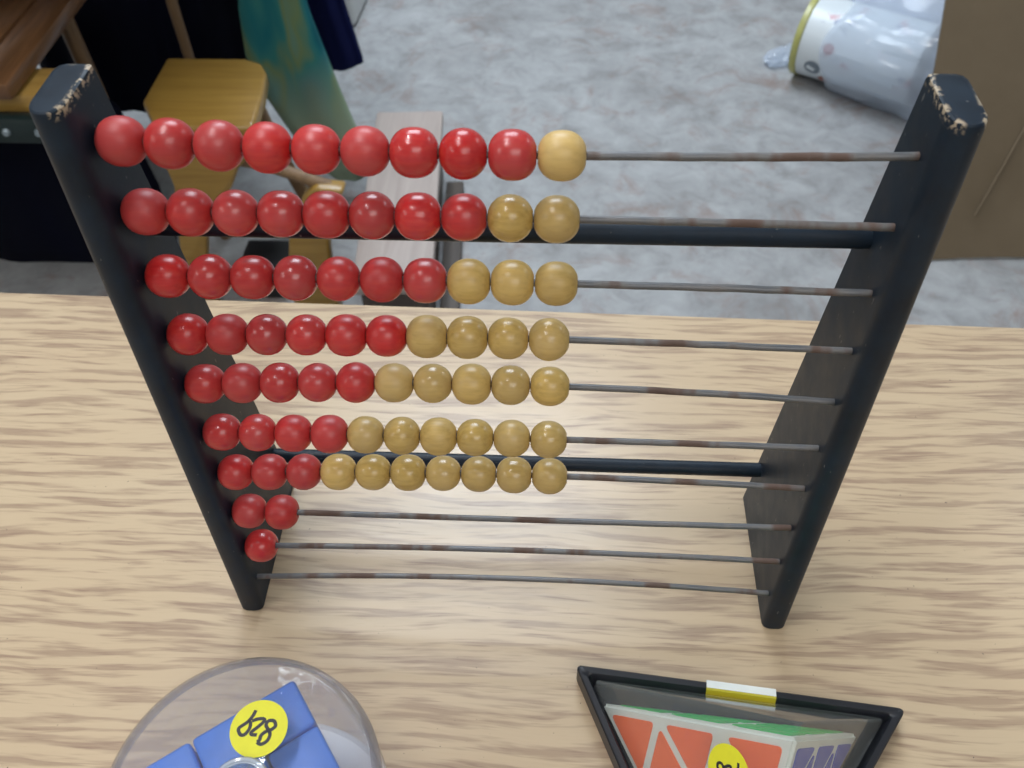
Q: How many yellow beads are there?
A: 28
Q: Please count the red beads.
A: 45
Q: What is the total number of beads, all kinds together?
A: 73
